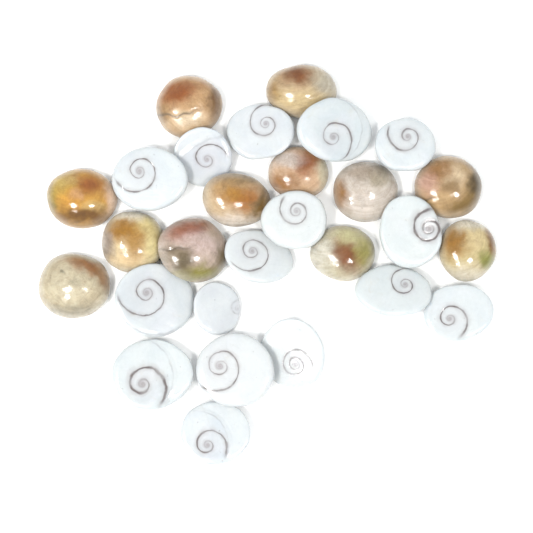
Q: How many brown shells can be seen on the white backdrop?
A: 12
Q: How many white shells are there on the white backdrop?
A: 16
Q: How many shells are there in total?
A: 28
